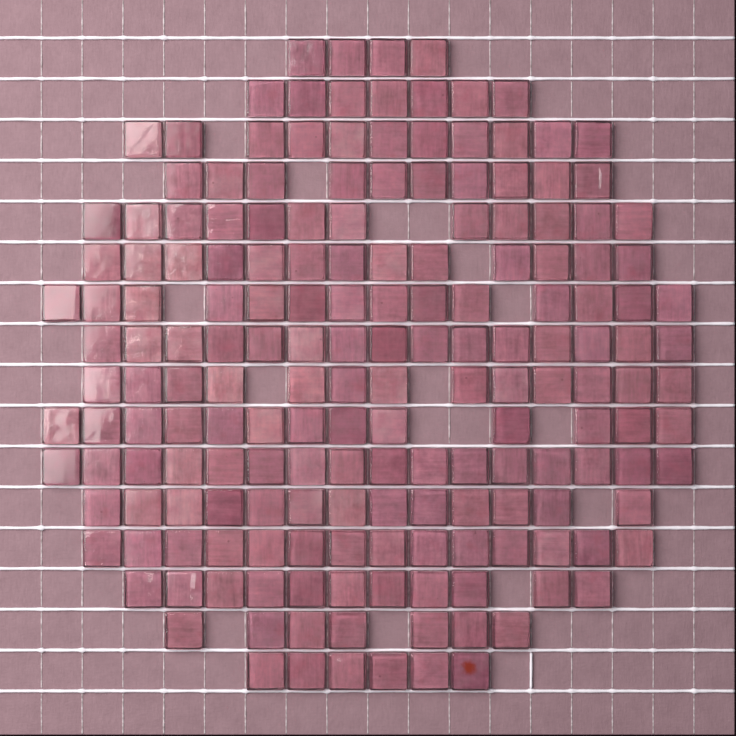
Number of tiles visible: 179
